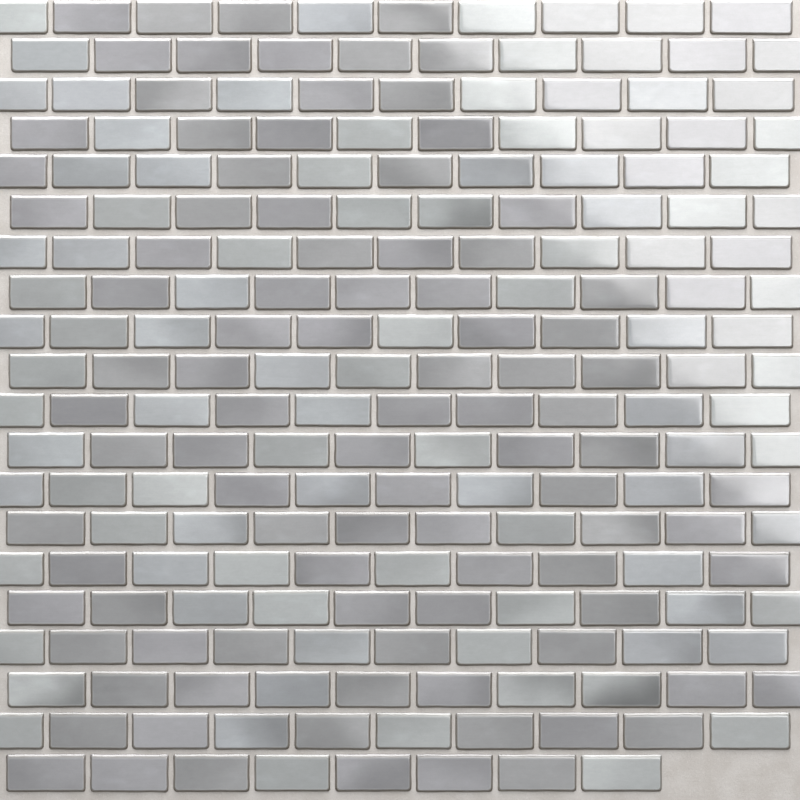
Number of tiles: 198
